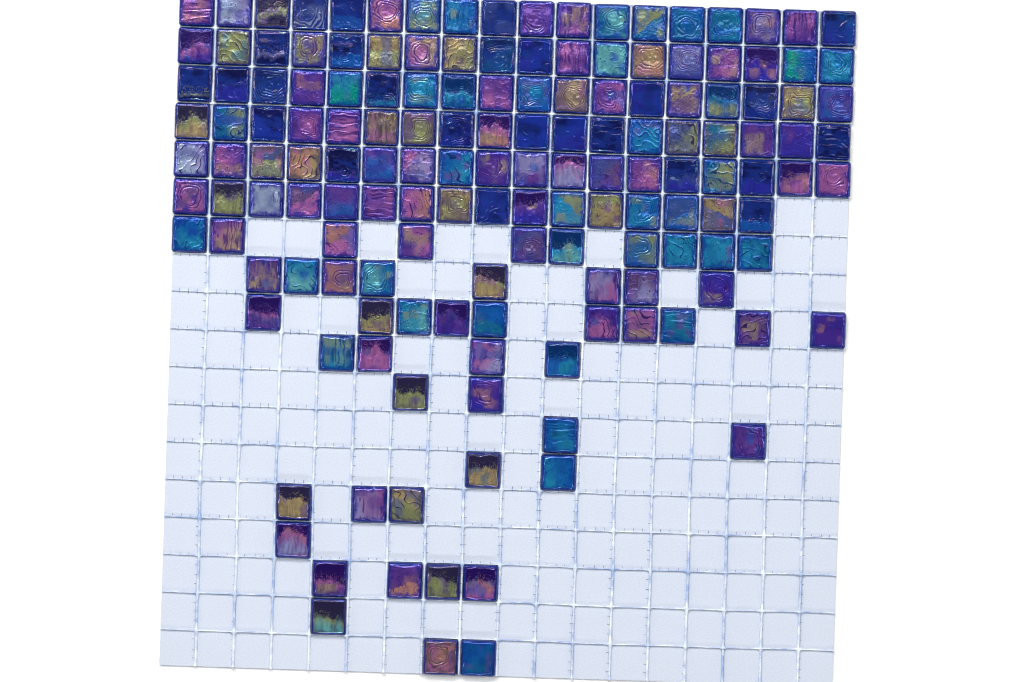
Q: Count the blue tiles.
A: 25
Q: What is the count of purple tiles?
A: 66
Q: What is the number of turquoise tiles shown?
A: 37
